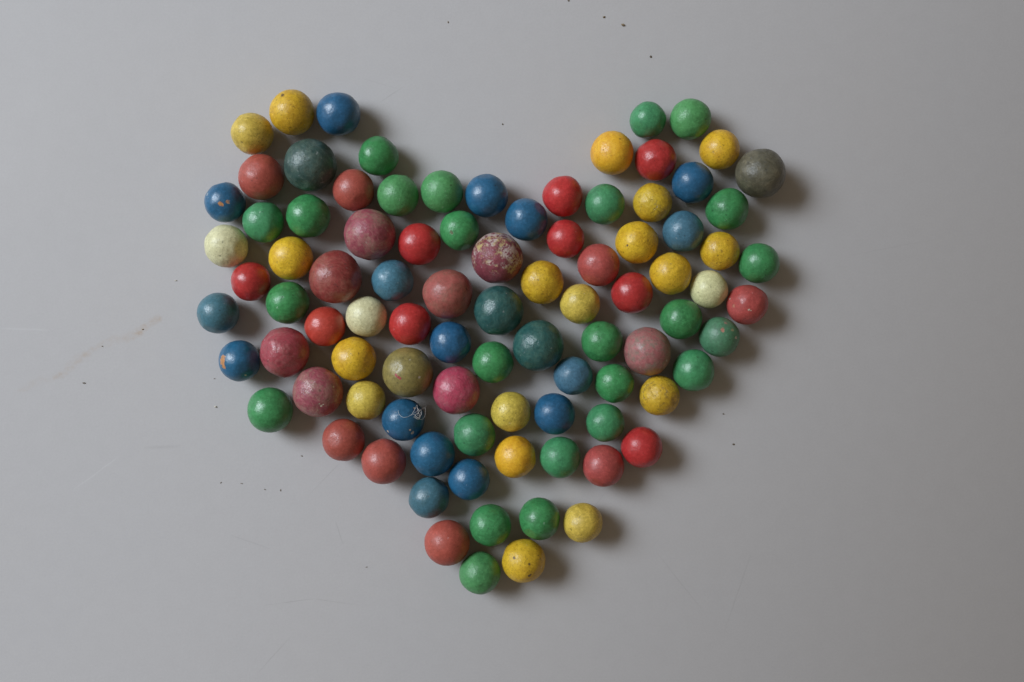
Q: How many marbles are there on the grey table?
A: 92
